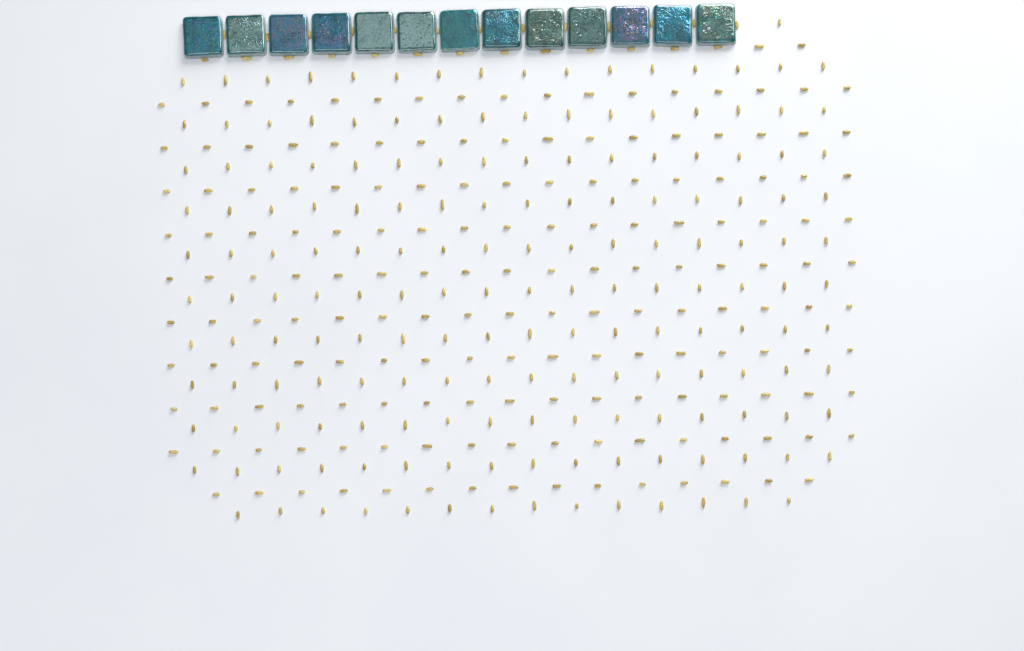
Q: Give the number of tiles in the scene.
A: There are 13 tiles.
